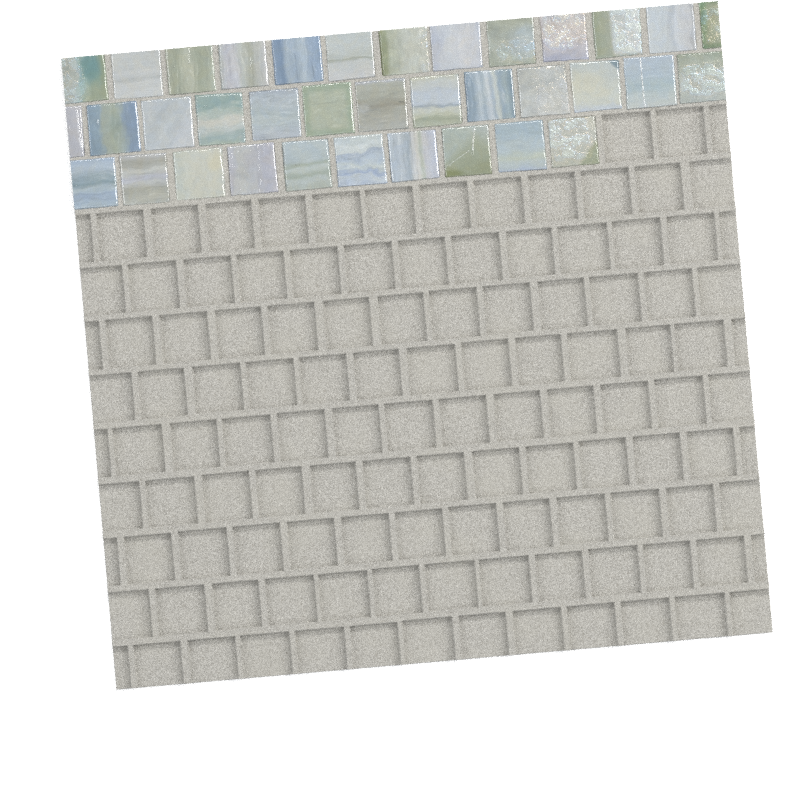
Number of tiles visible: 36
